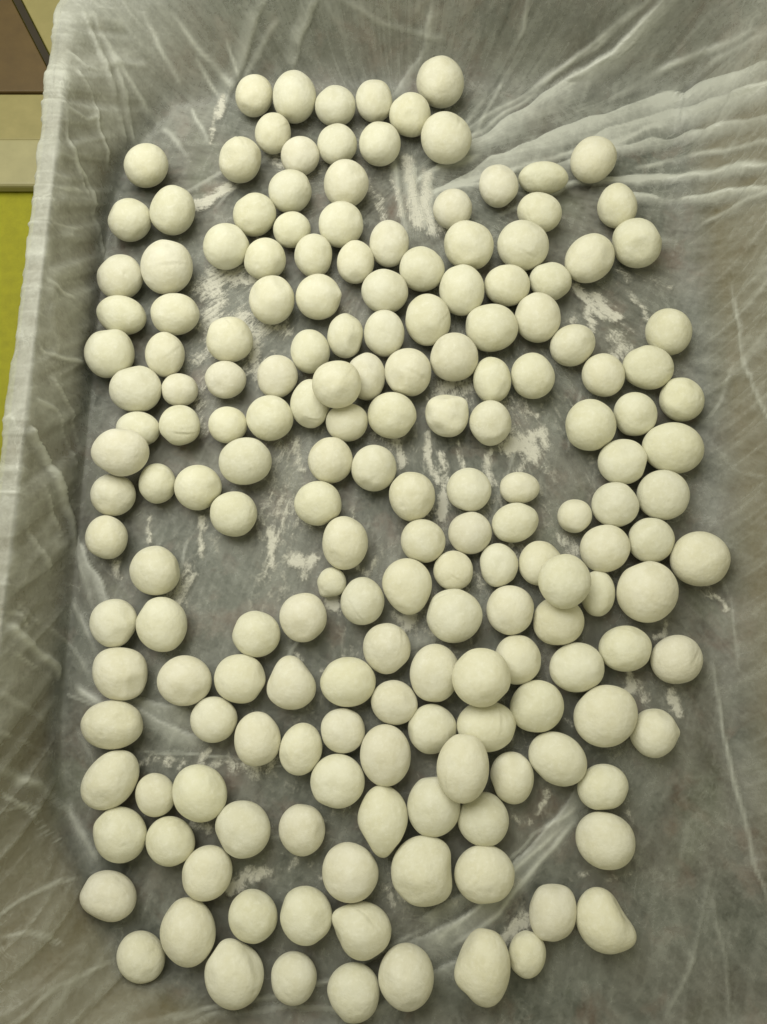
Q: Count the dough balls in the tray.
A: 181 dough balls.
